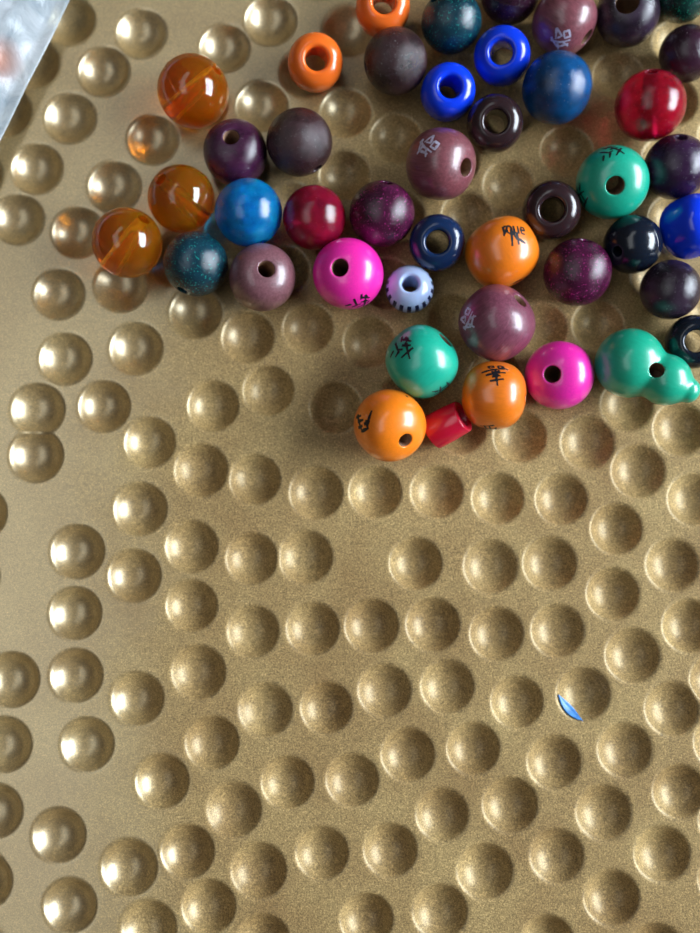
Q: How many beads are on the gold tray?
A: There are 44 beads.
